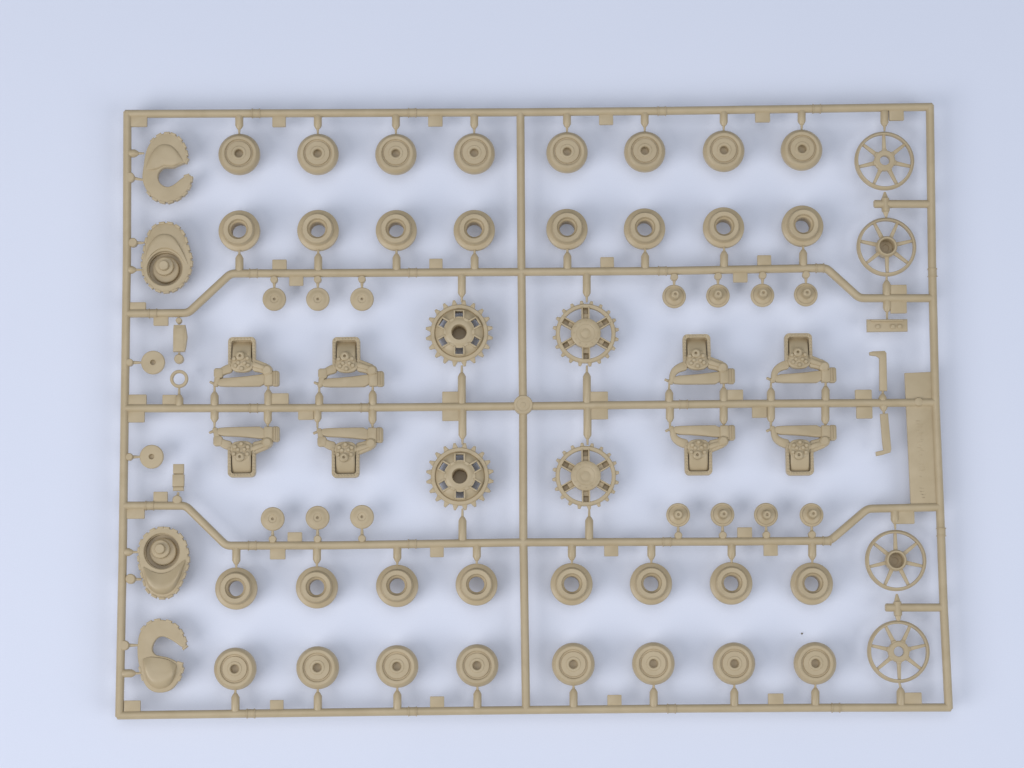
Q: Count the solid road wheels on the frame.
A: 16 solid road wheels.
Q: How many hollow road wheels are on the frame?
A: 16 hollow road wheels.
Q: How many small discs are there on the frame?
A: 16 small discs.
